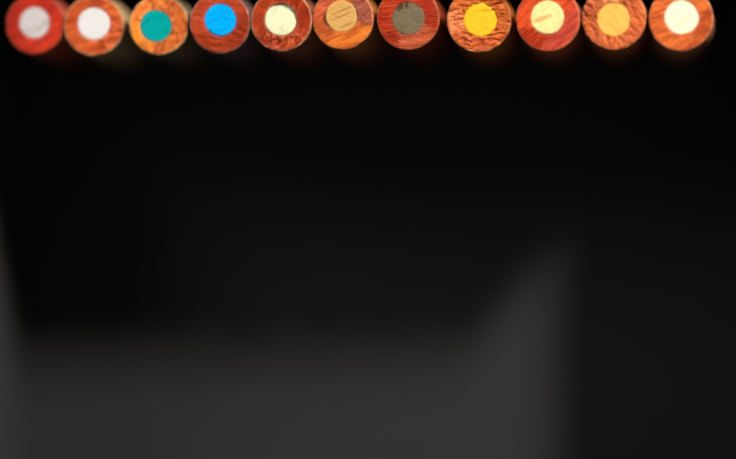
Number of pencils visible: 11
